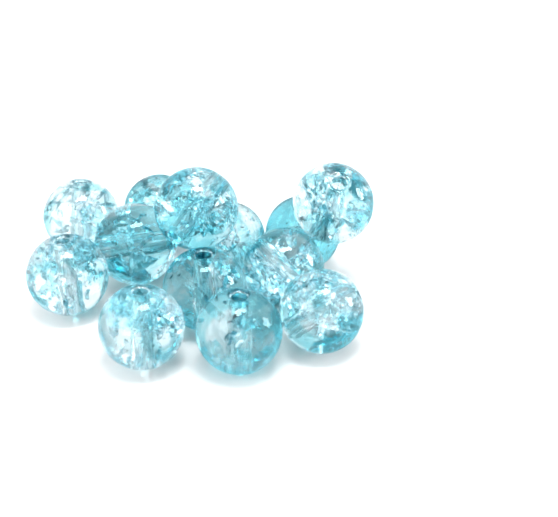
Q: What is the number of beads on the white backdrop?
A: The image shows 13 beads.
